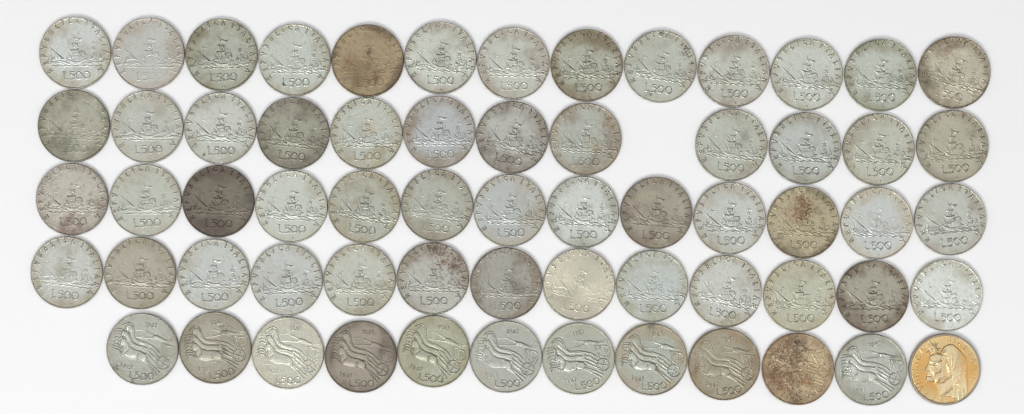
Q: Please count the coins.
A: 63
